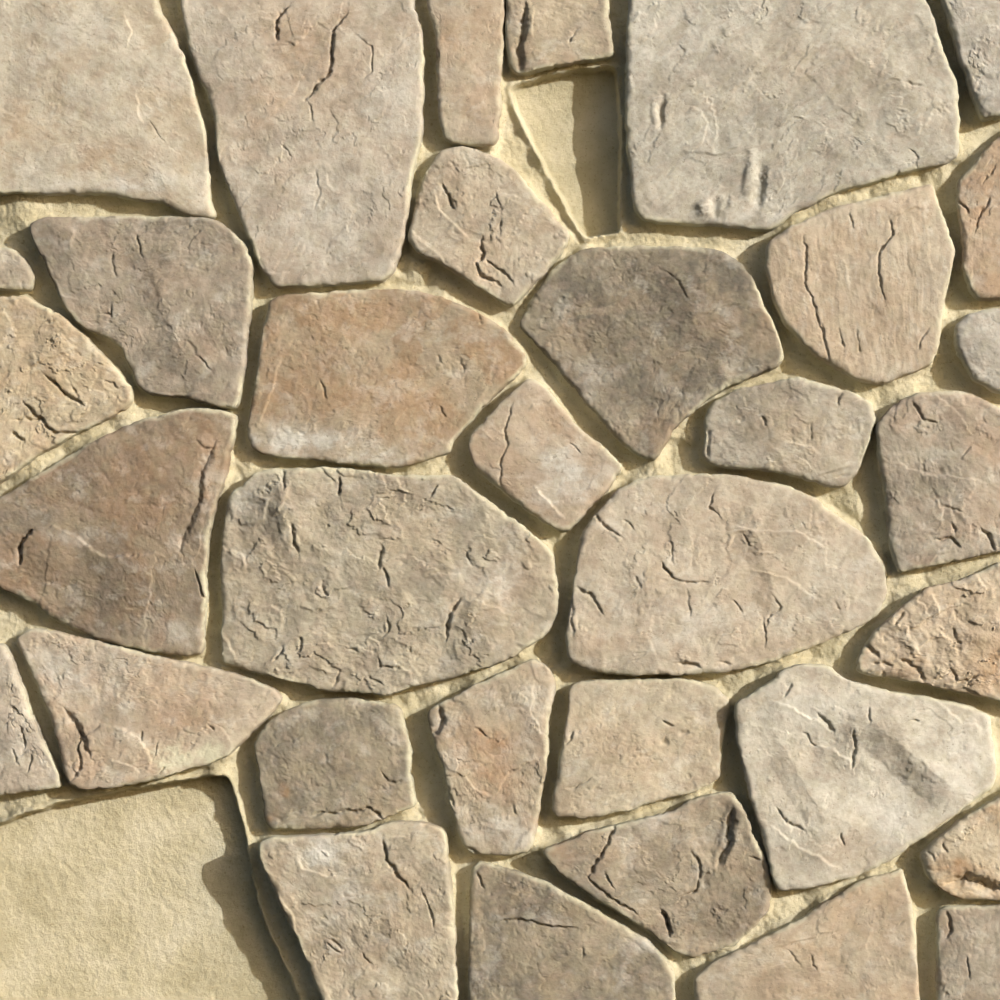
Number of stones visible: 34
